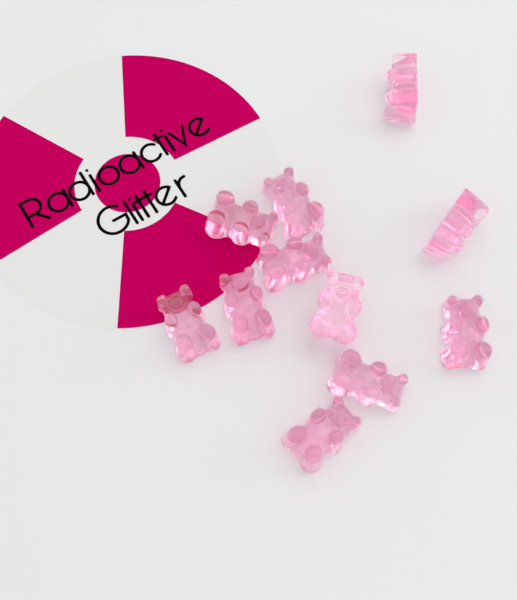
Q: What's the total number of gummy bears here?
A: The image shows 11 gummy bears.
